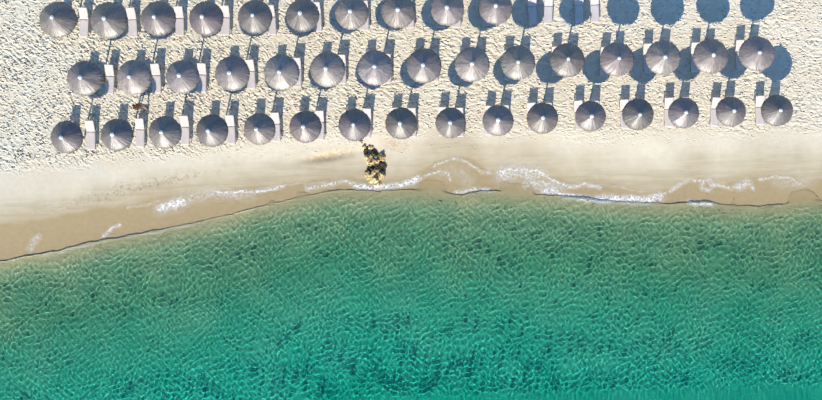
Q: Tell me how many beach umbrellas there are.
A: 41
